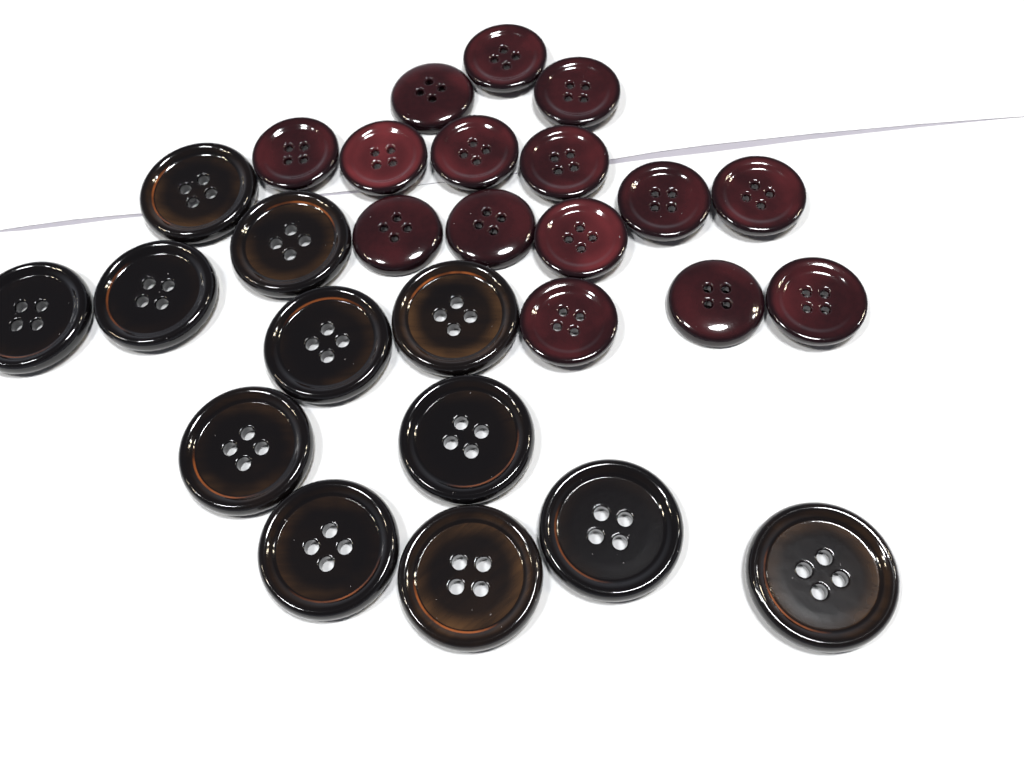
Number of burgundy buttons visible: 15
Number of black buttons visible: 12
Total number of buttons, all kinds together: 27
